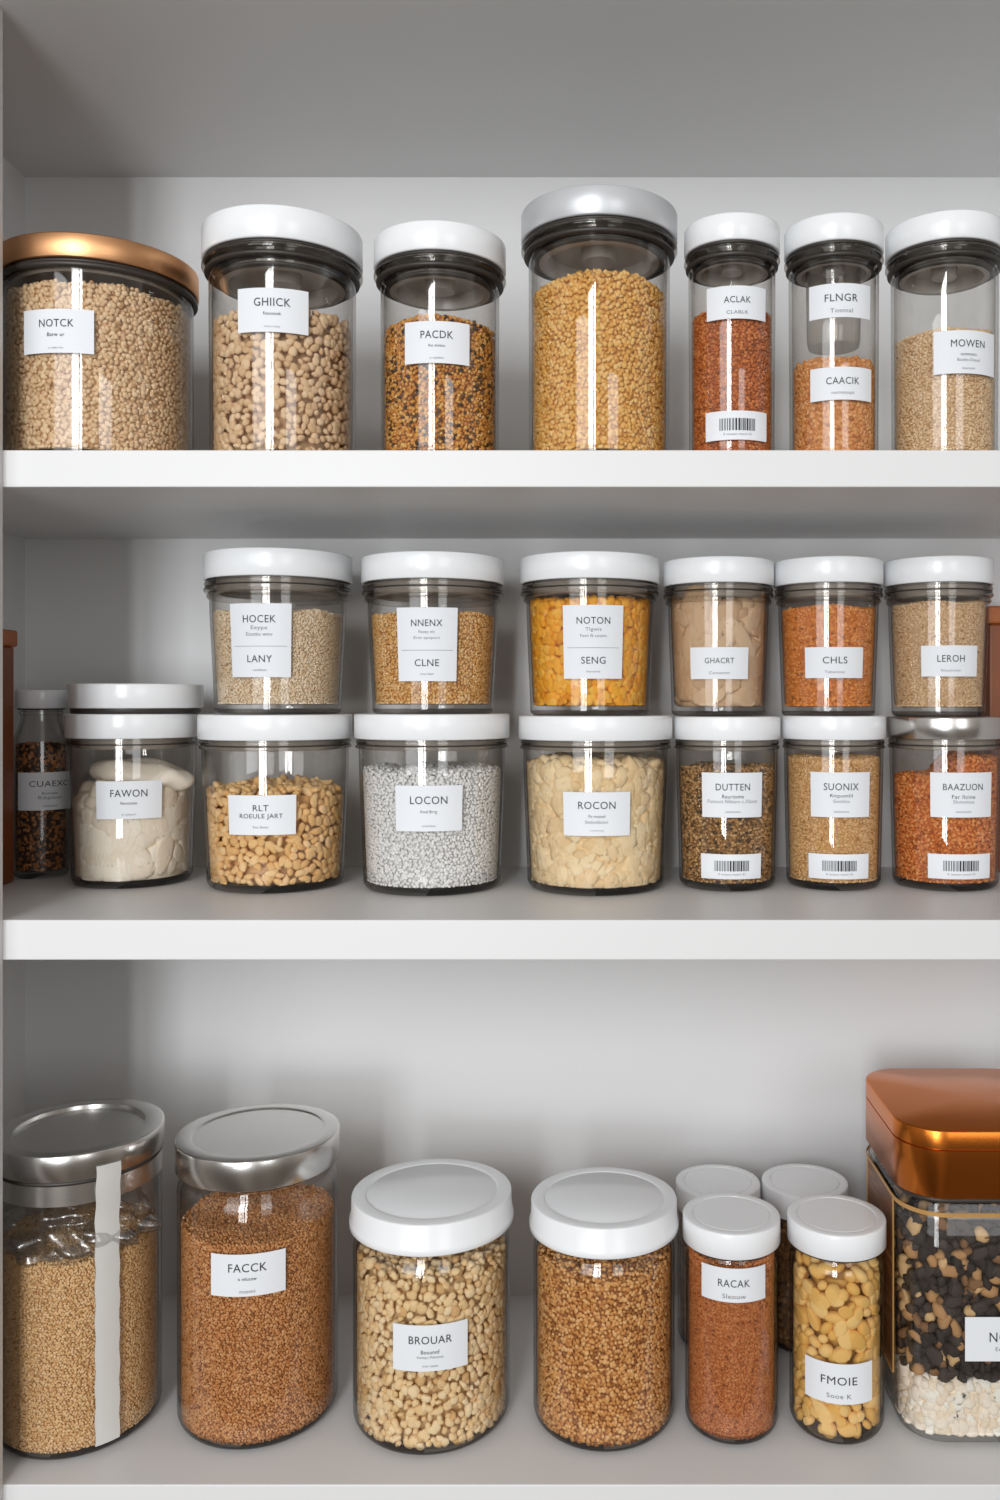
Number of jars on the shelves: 30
